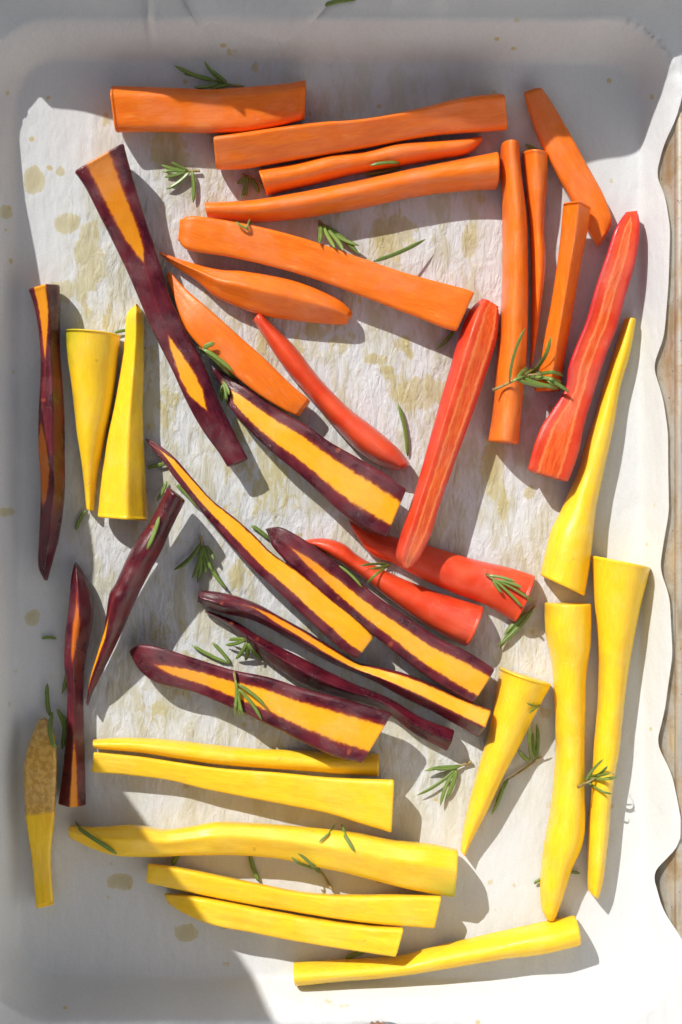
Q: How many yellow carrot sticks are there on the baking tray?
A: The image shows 13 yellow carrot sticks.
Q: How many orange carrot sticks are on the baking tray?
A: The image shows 11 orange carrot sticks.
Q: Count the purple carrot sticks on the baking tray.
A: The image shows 10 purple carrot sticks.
